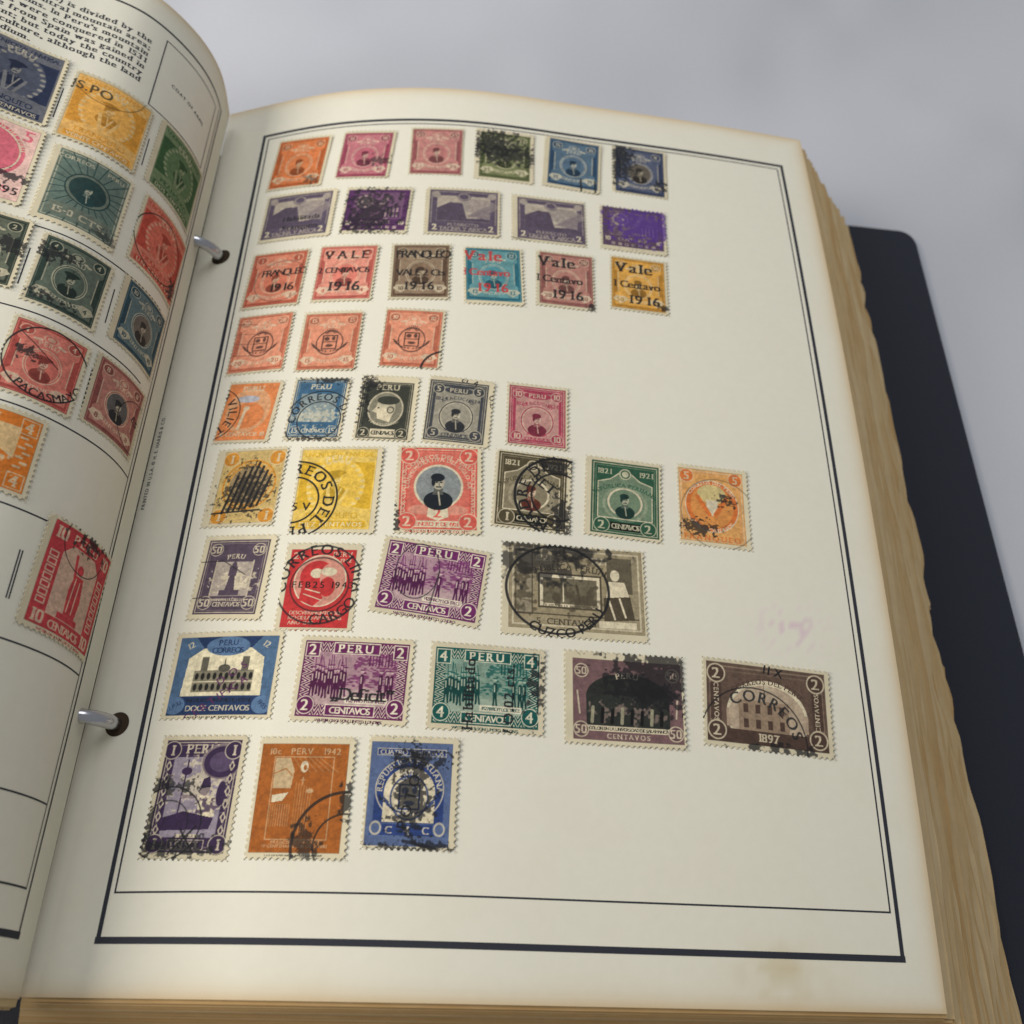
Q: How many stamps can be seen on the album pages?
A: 56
